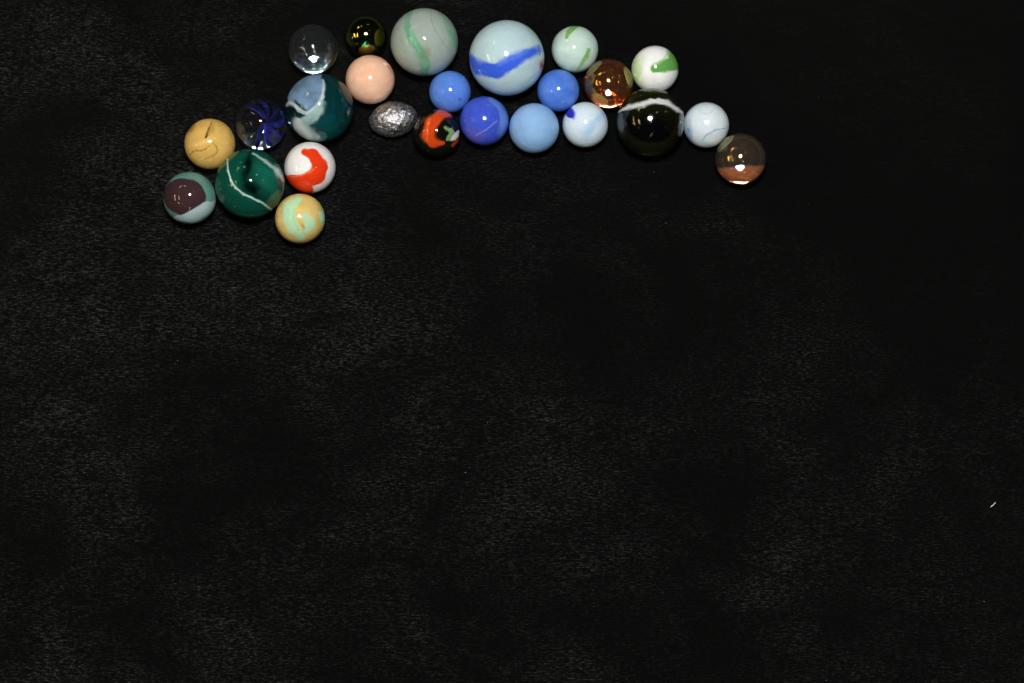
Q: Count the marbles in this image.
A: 24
